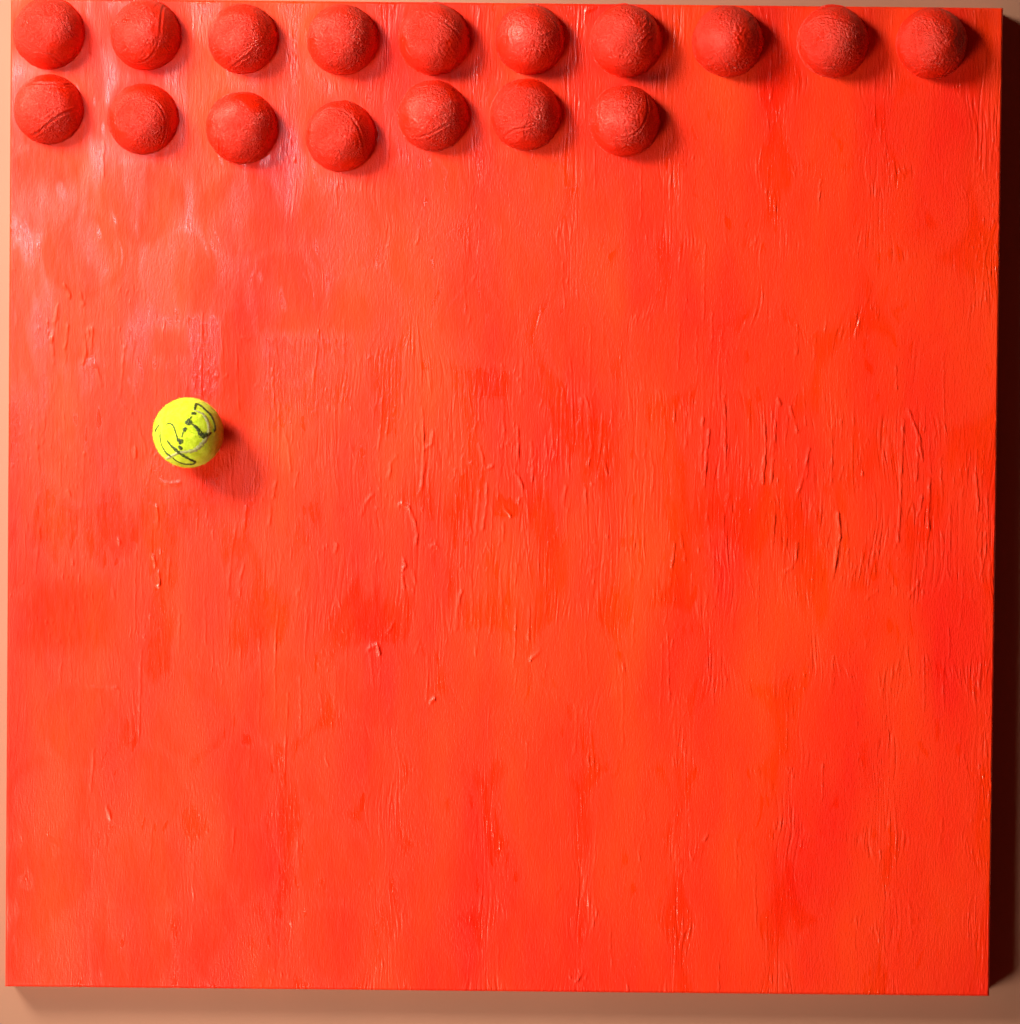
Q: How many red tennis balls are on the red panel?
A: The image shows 17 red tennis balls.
